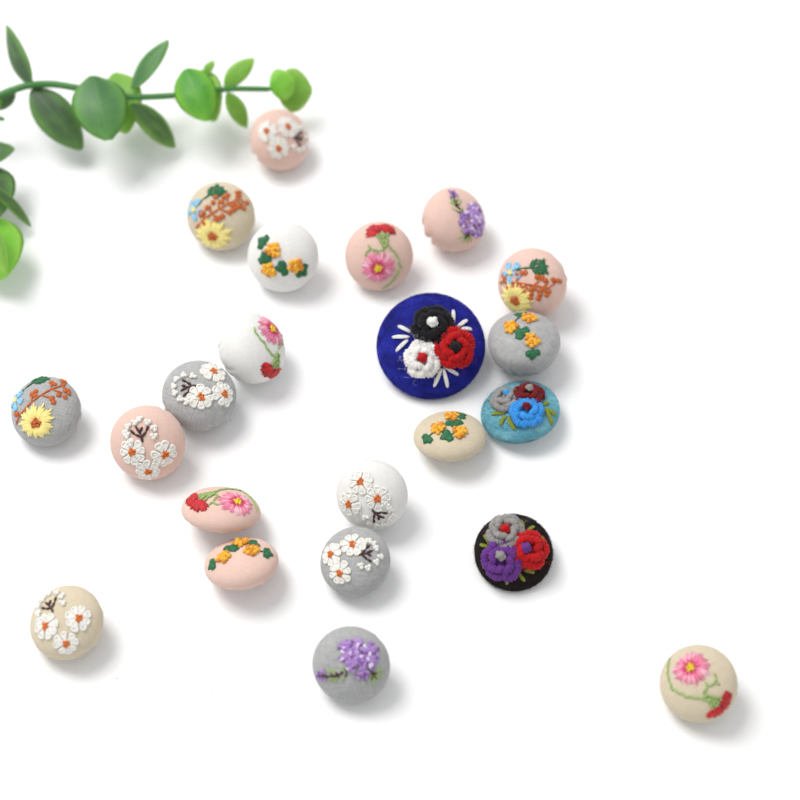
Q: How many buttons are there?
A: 22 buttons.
